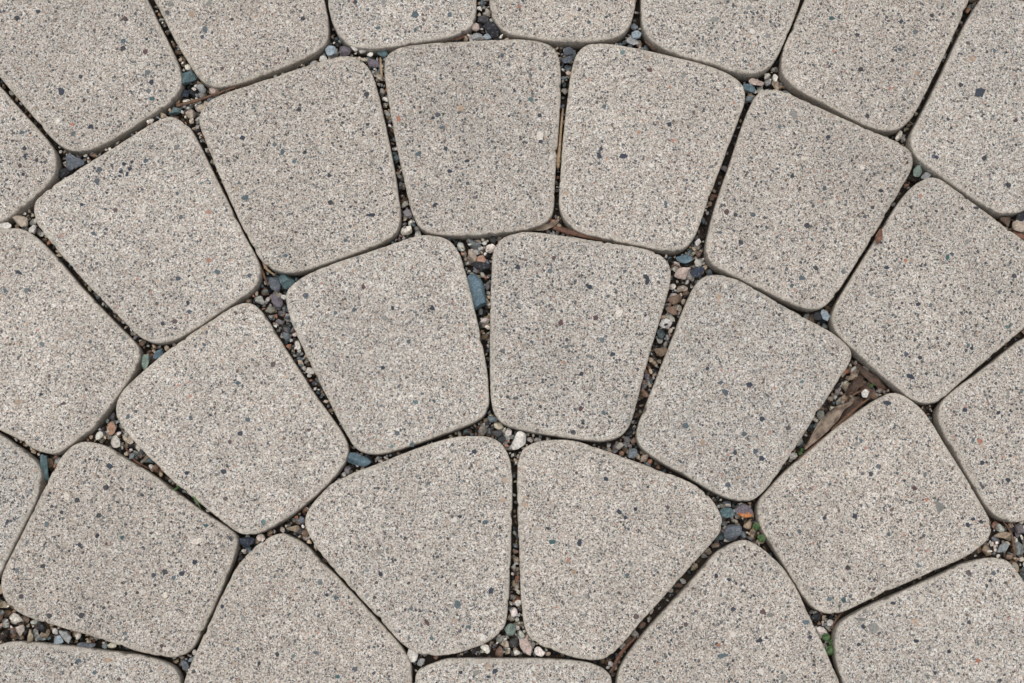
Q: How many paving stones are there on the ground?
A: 30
